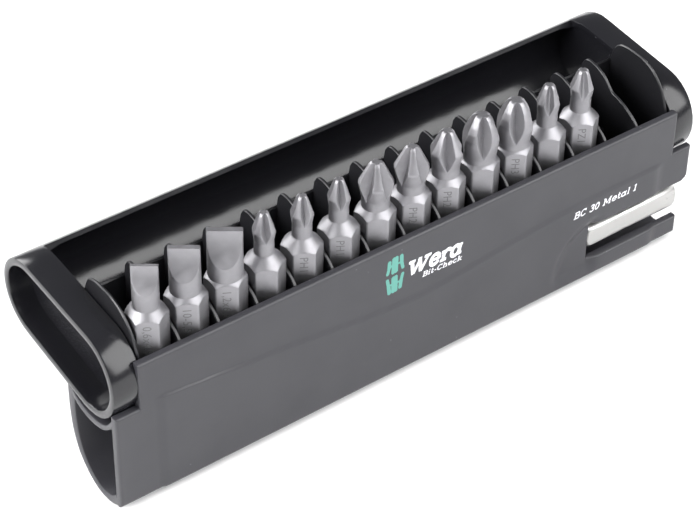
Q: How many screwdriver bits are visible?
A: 13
